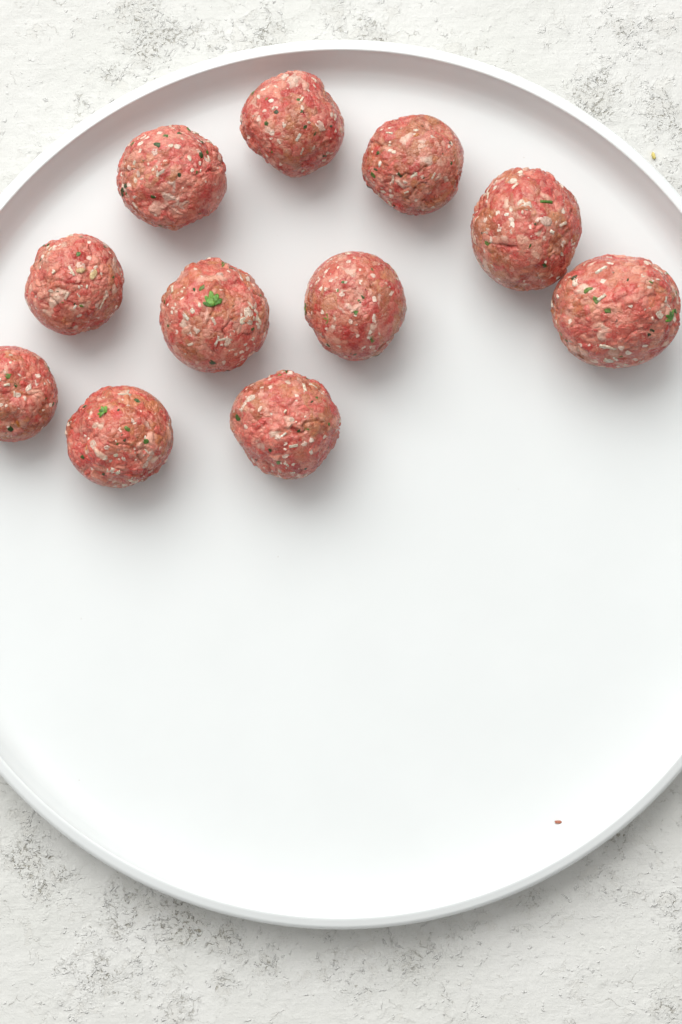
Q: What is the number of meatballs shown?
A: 11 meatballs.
